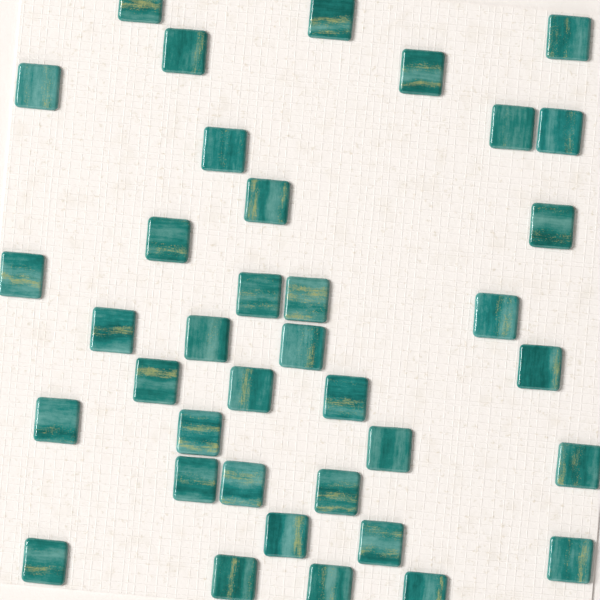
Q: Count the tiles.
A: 37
